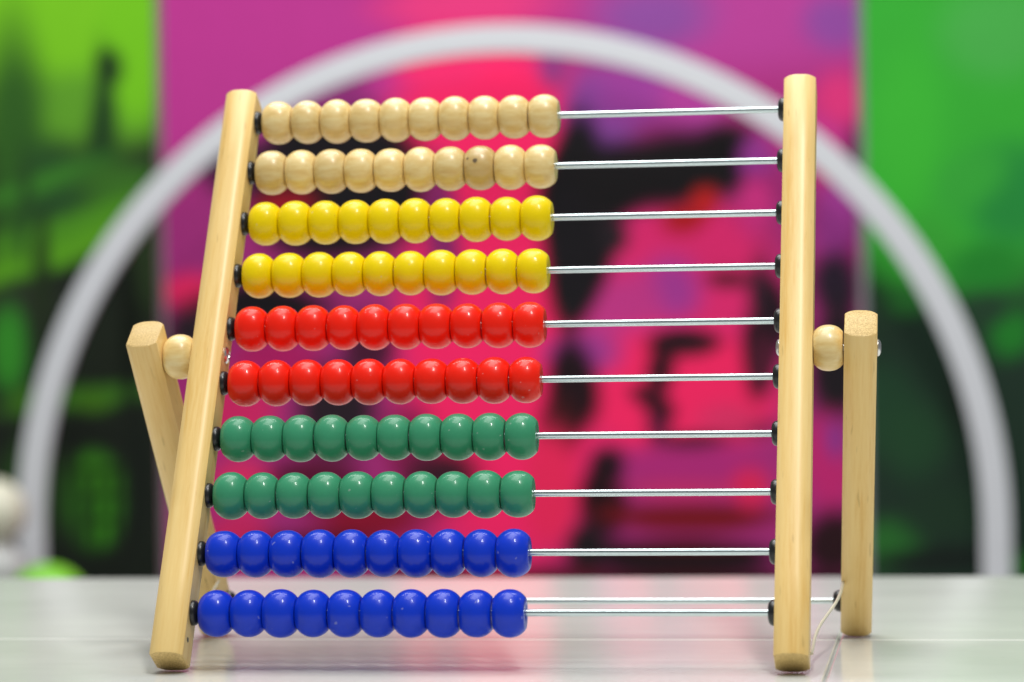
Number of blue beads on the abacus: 20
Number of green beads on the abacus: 20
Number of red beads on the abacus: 20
